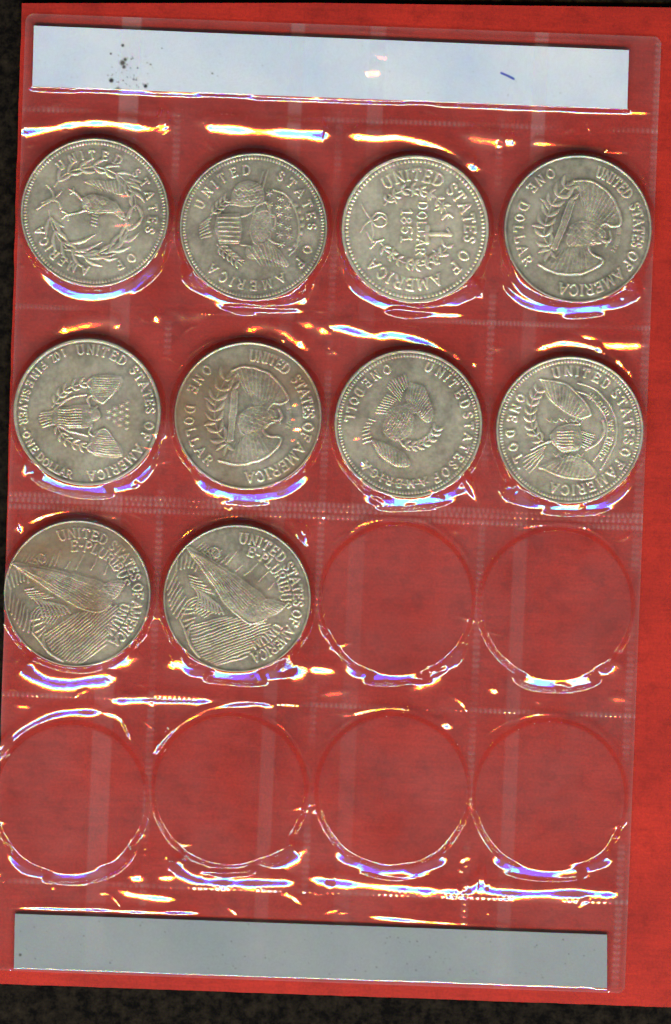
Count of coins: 10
